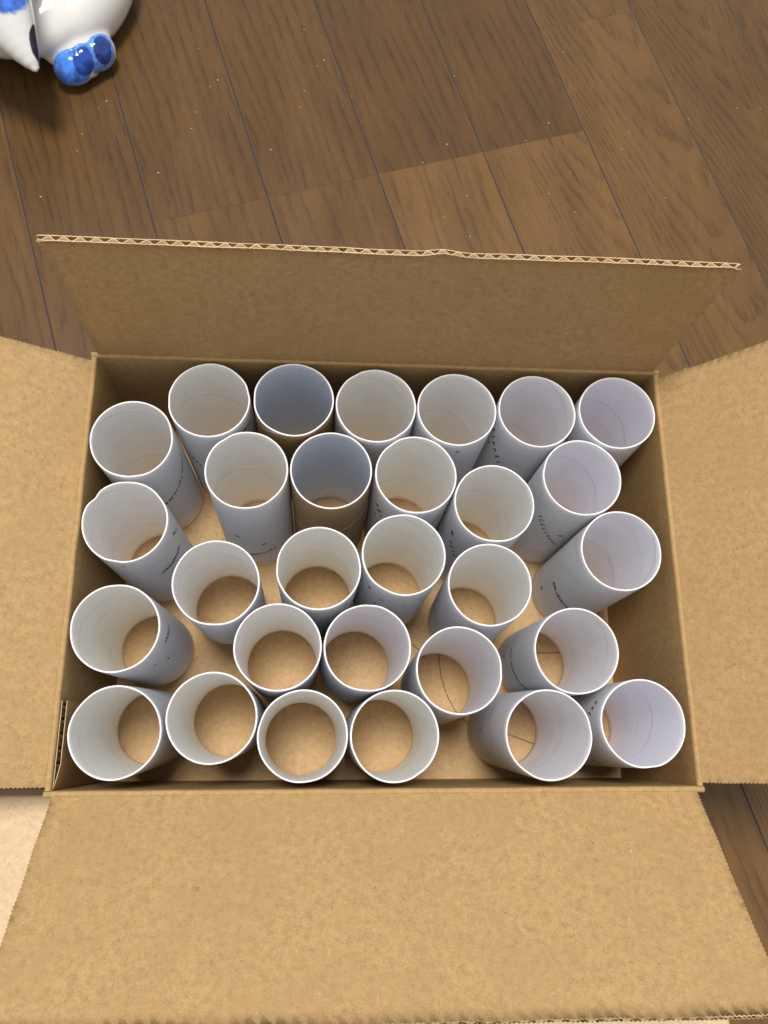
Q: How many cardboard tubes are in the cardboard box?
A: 29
